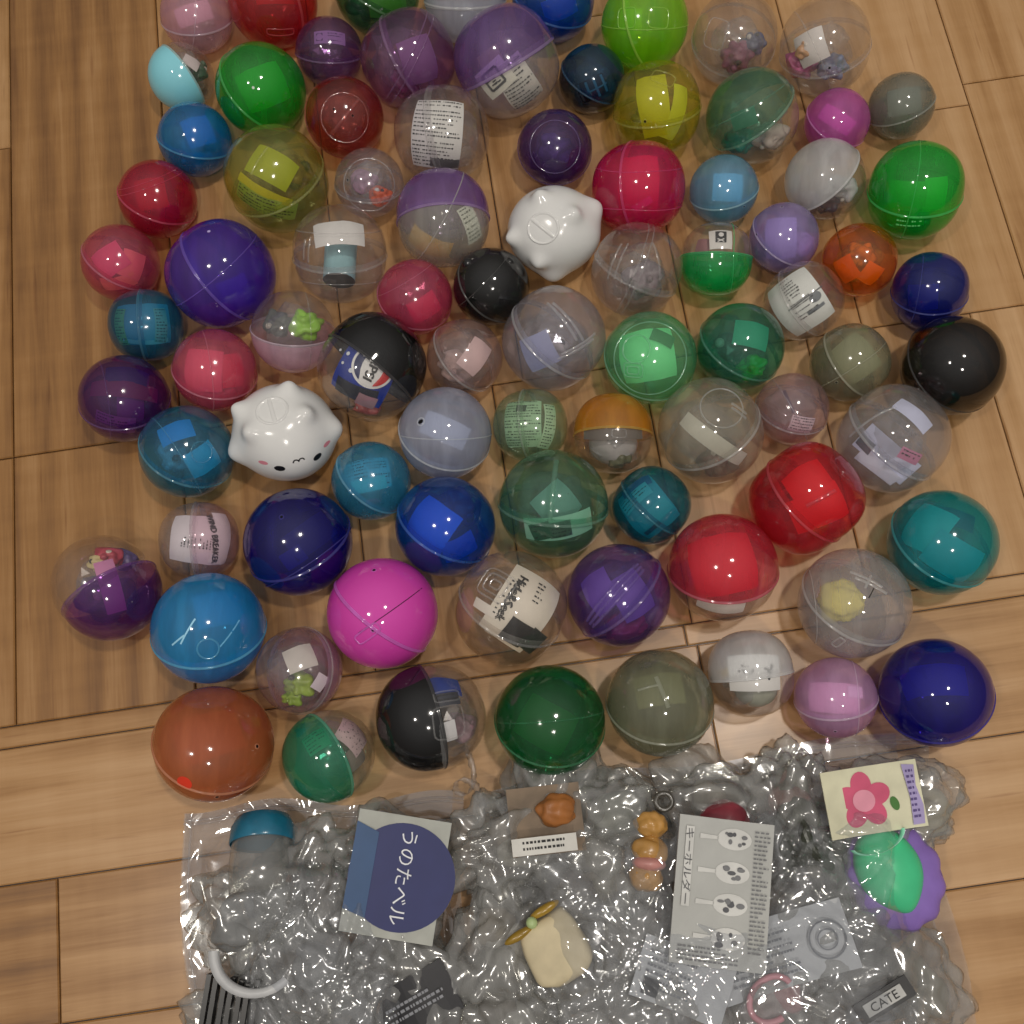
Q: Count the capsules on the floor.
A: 83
